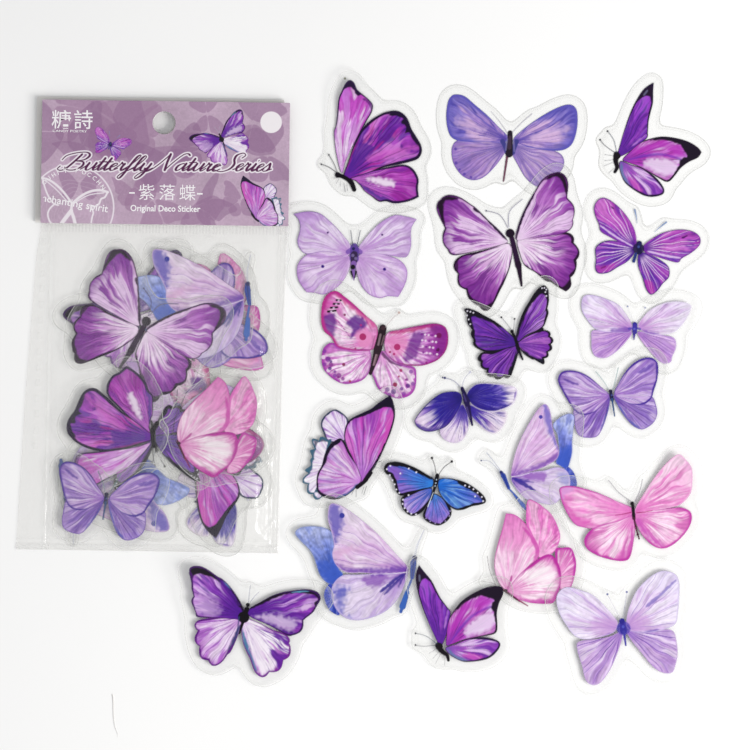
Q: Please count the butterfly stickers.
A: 35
